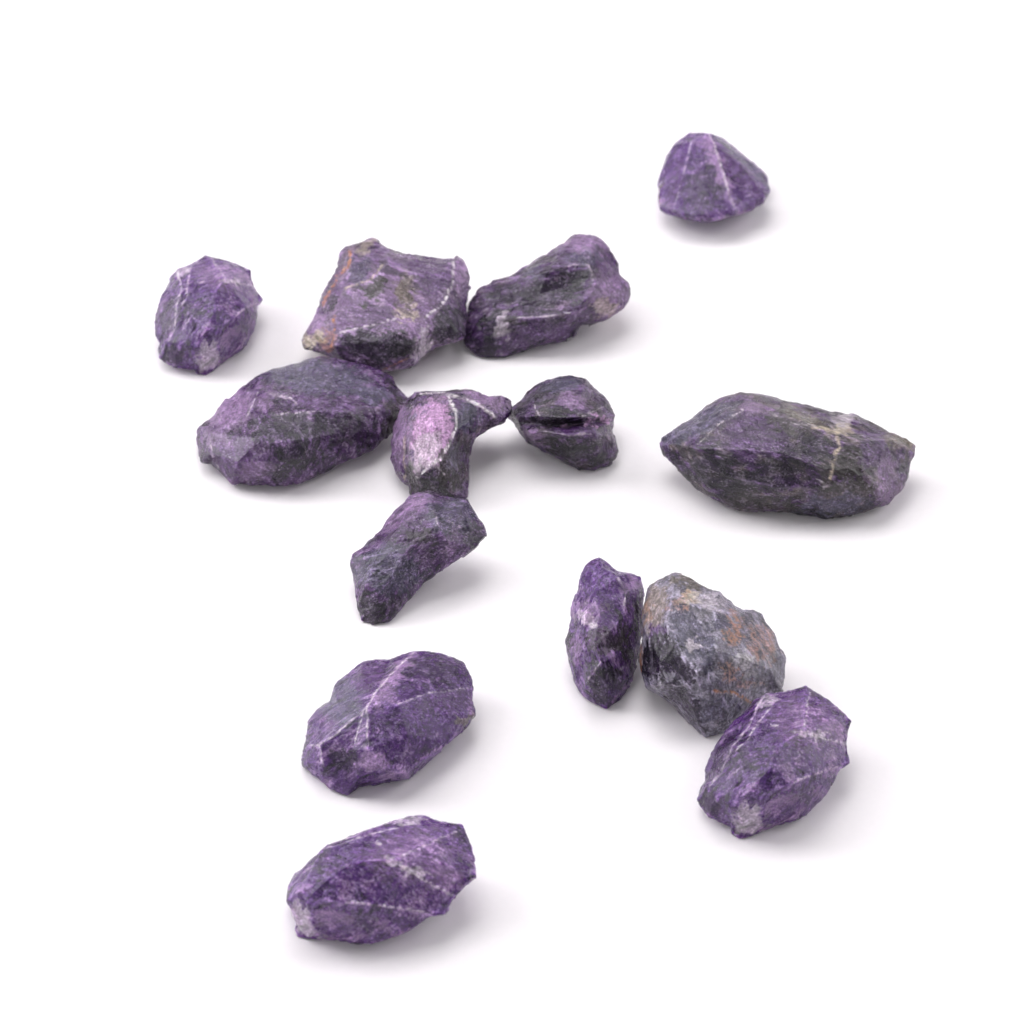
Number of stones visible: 14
